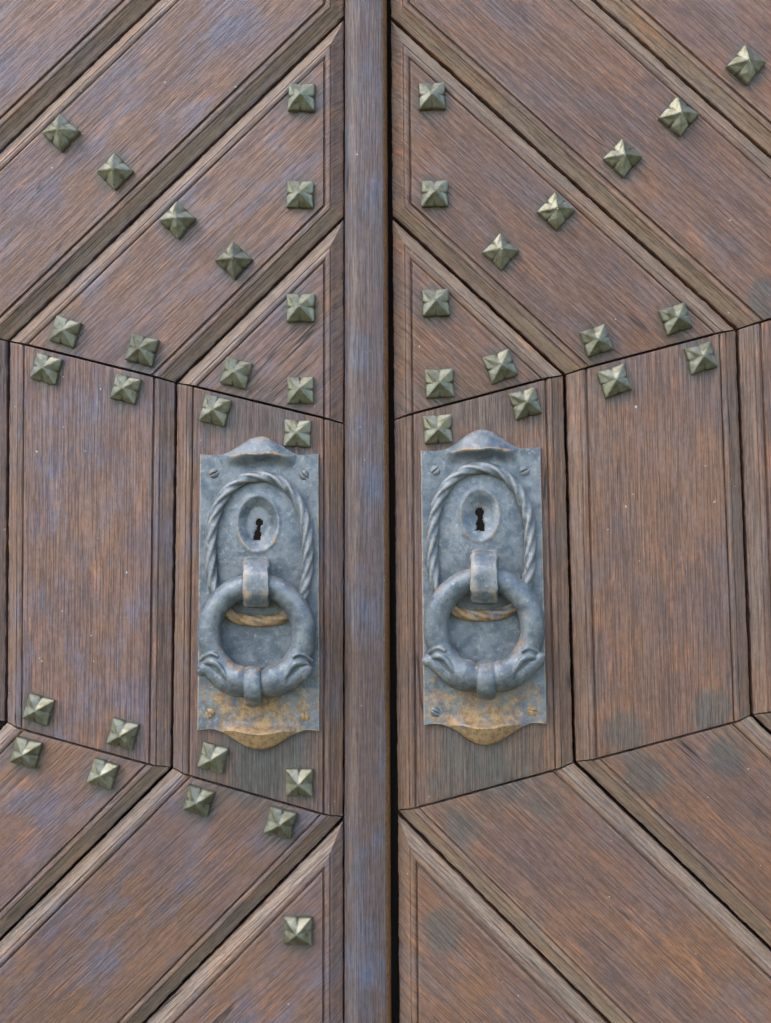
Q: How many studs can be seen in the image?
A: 40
